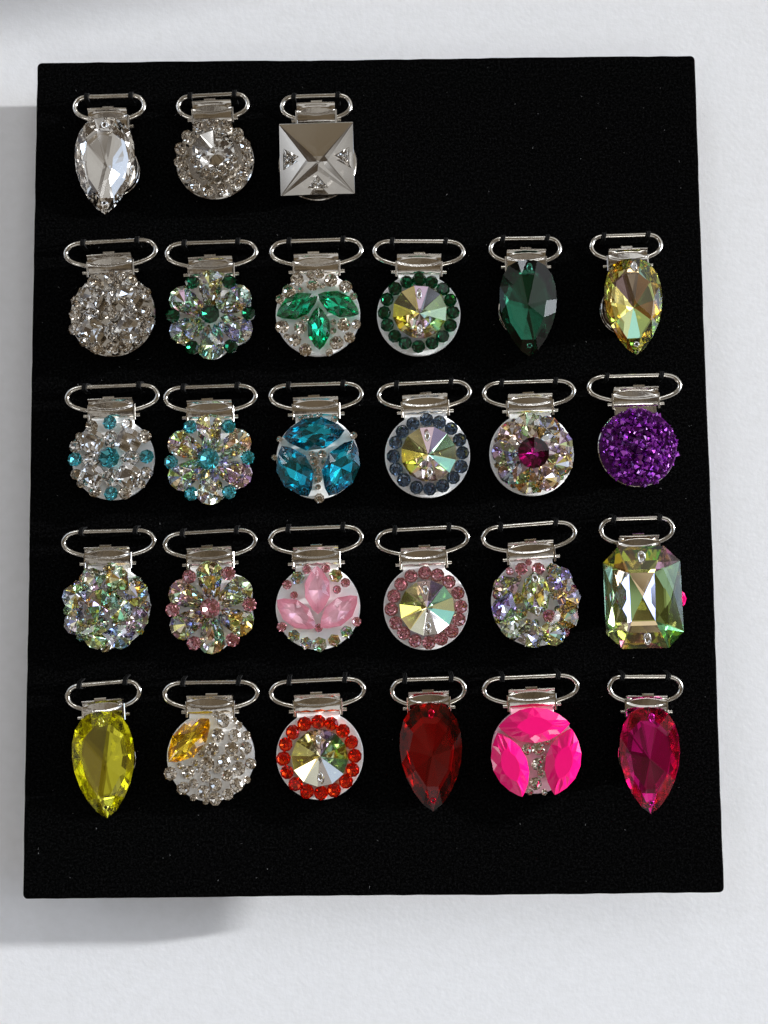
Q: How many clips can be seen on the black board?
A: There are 27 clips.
